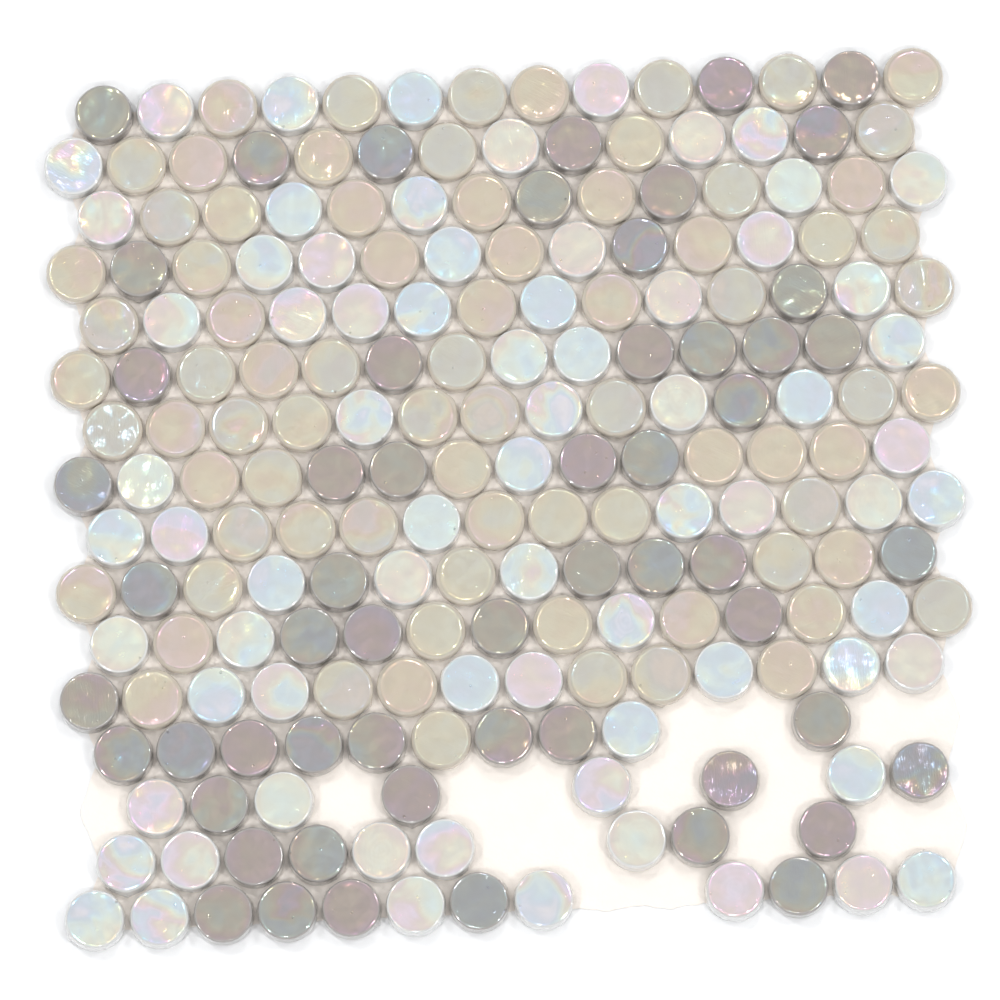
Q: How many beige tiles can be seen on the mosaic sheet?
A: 78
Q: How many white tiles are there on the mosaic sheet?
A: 73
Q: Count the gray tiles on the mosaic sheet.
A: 56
